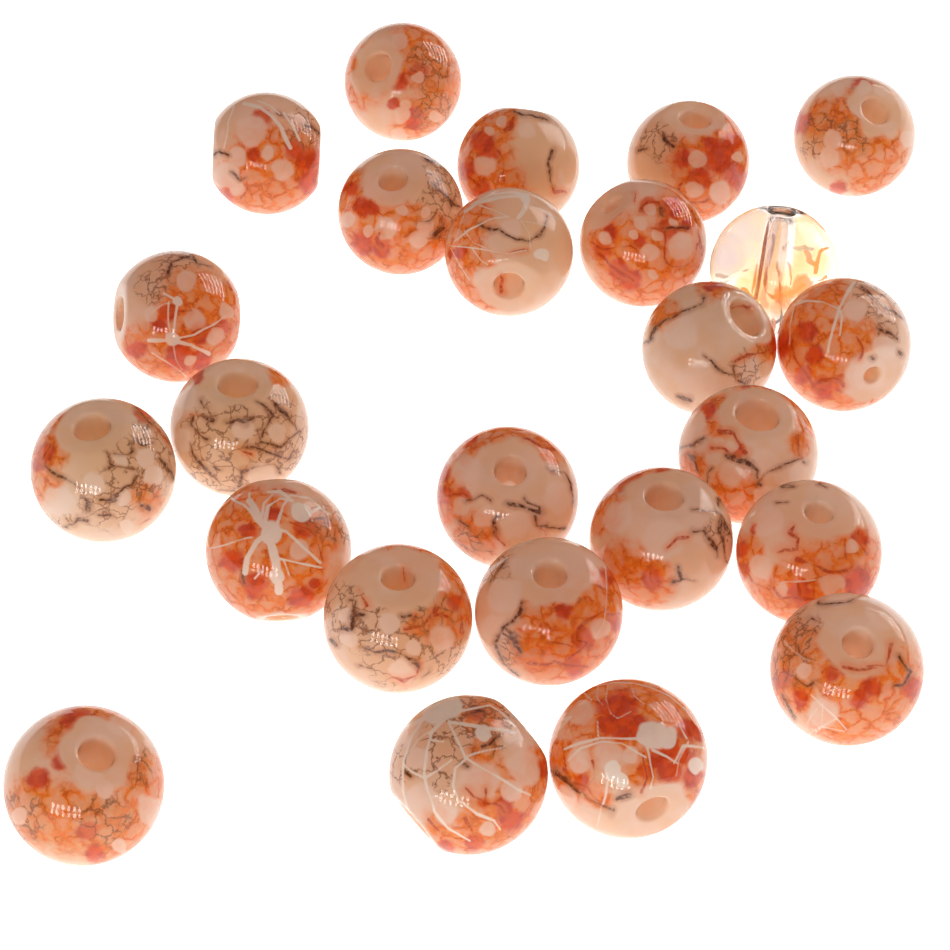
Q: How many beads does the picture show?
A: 25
